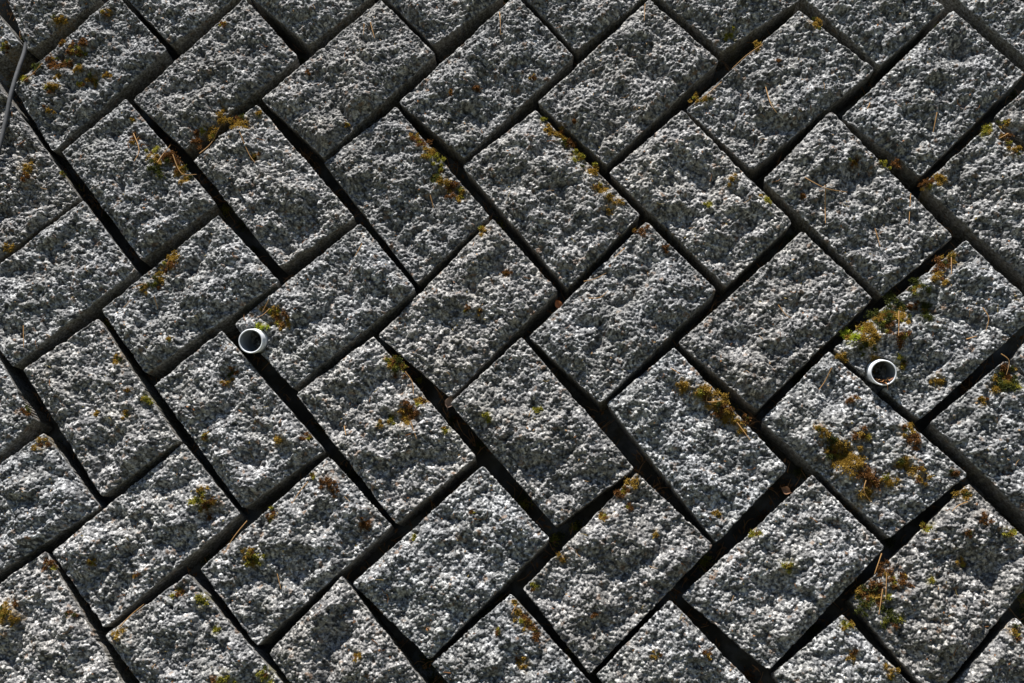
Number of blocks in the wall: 55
